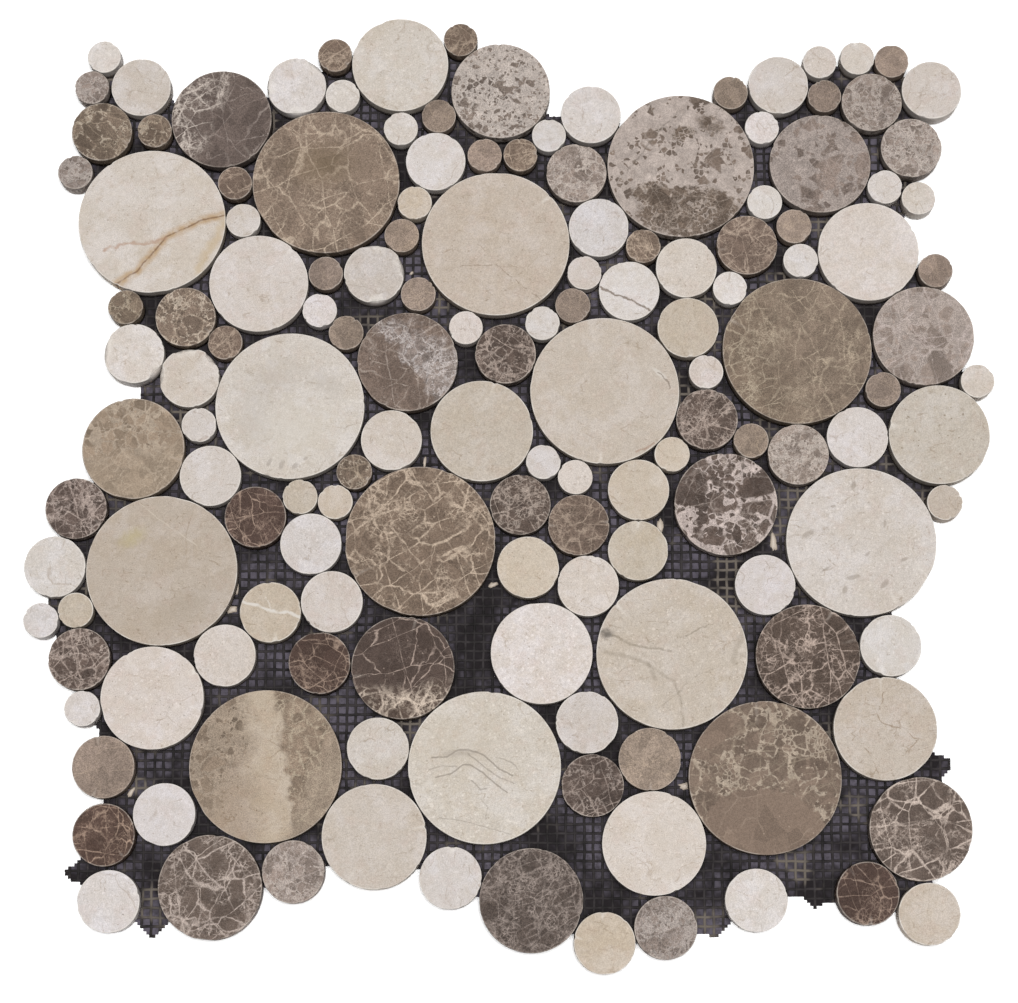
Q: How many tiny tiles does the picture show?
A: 55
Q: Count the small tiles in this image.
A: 57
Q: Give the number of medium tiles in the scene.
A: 22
